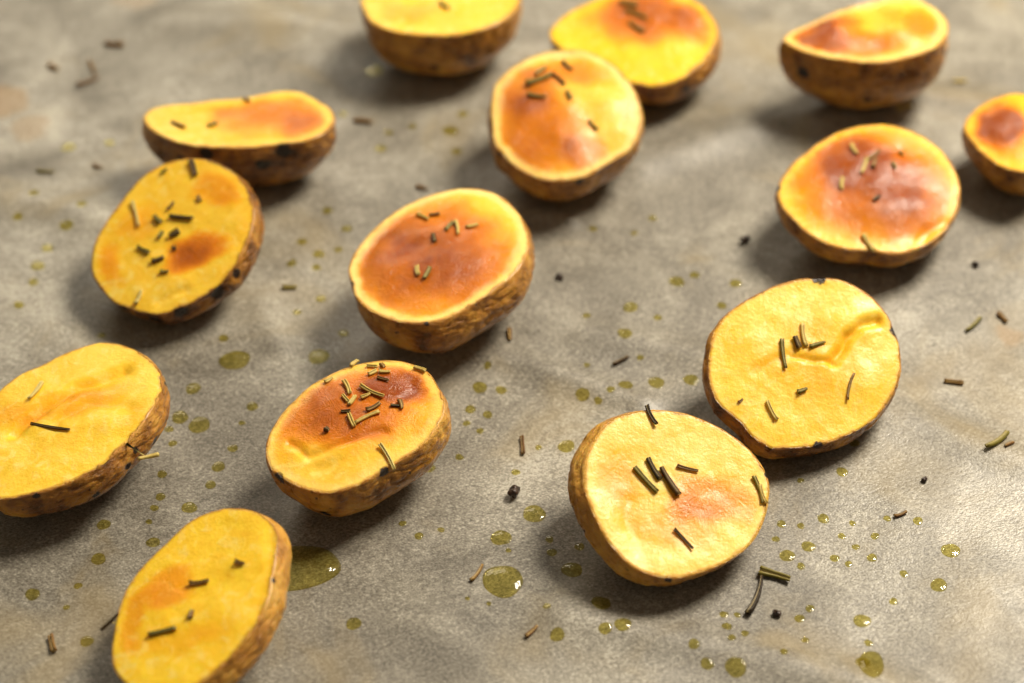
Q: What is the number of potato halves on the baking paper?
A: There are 14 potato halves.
